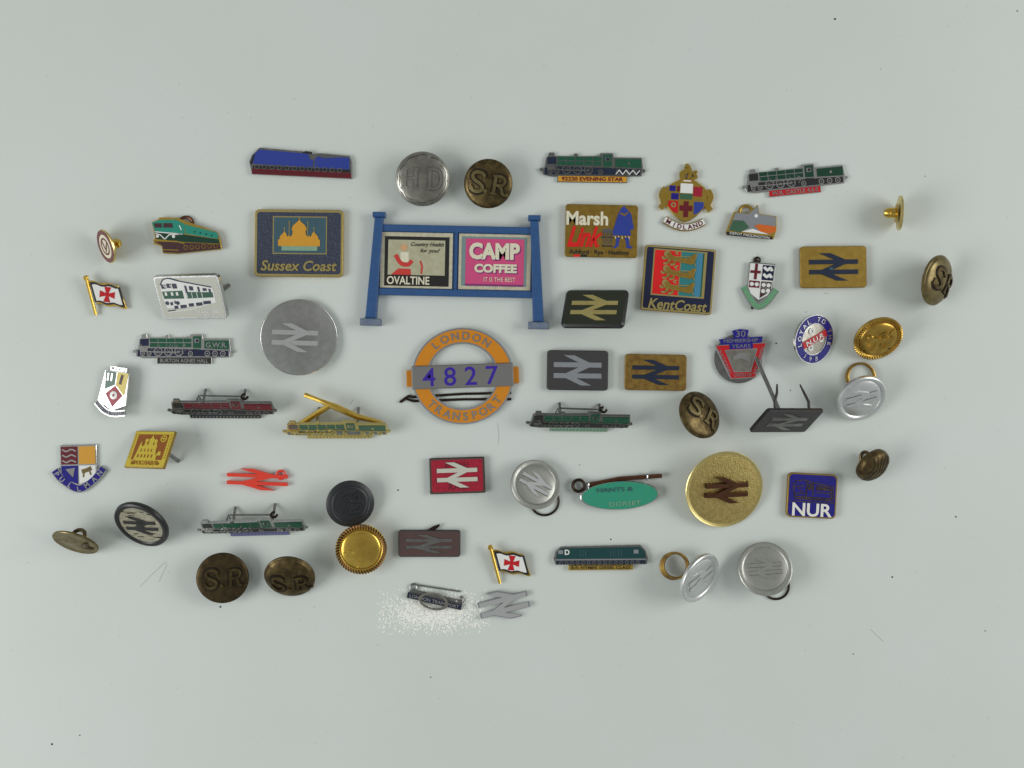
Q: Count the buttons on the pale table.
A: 18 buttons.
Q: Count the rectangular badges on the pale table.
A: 13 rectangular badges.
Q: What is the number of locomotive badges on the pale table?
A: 10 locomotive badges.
